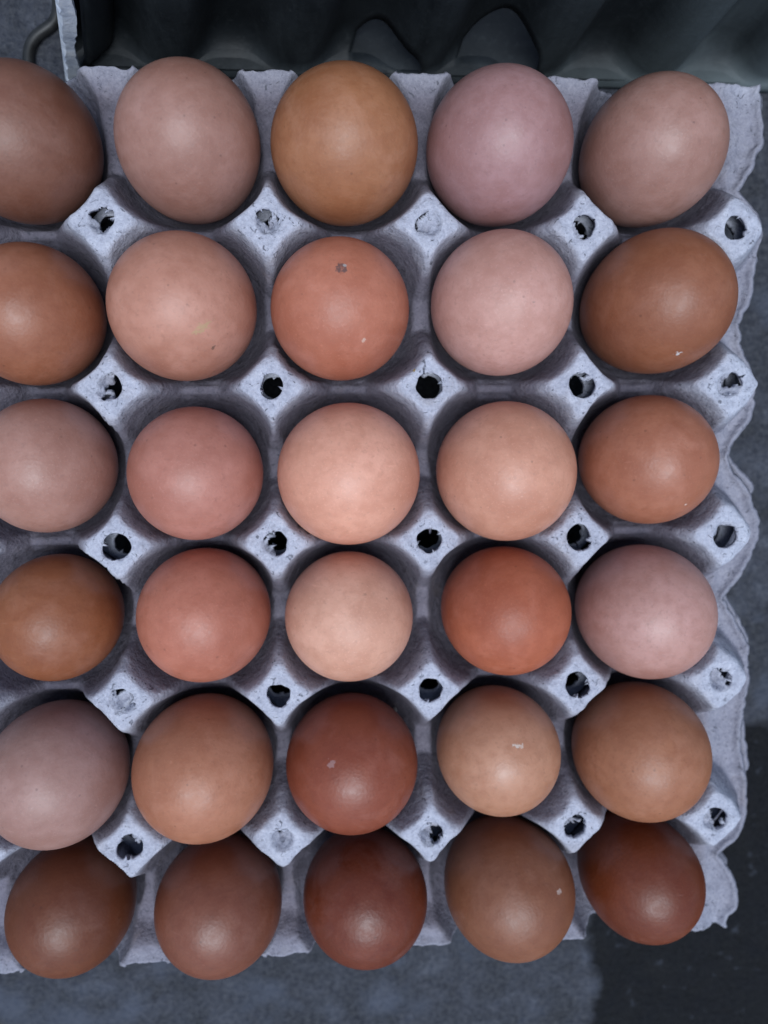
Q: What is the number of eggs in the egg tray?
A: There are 30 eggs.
